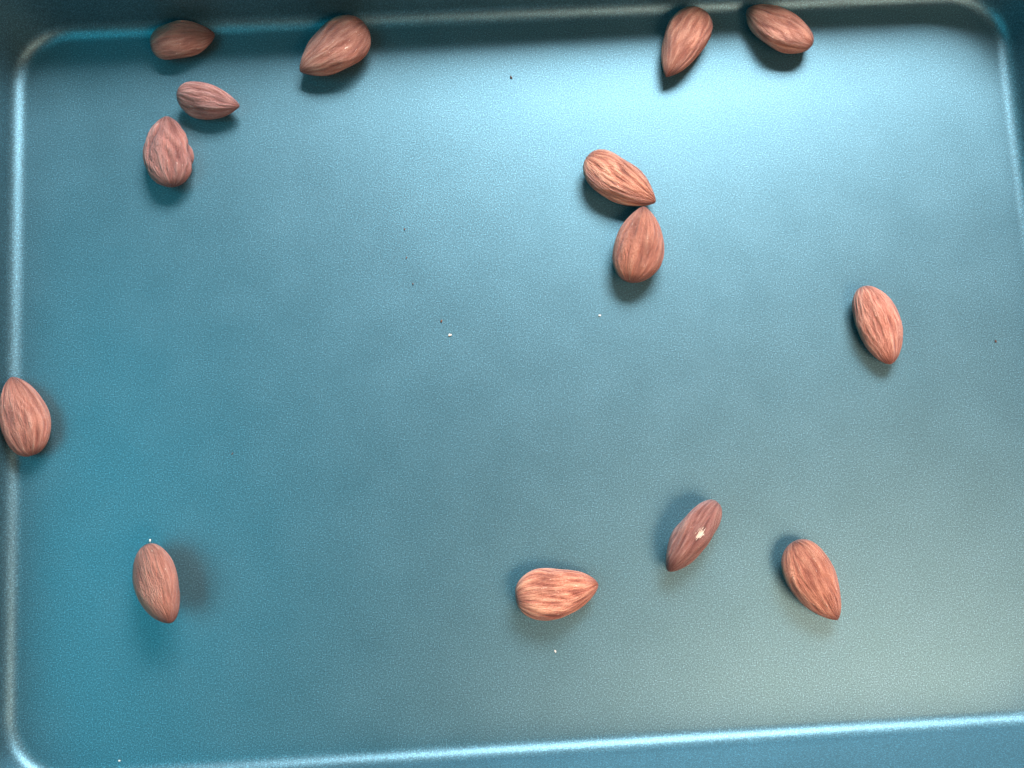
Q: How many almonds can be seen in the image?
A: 14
